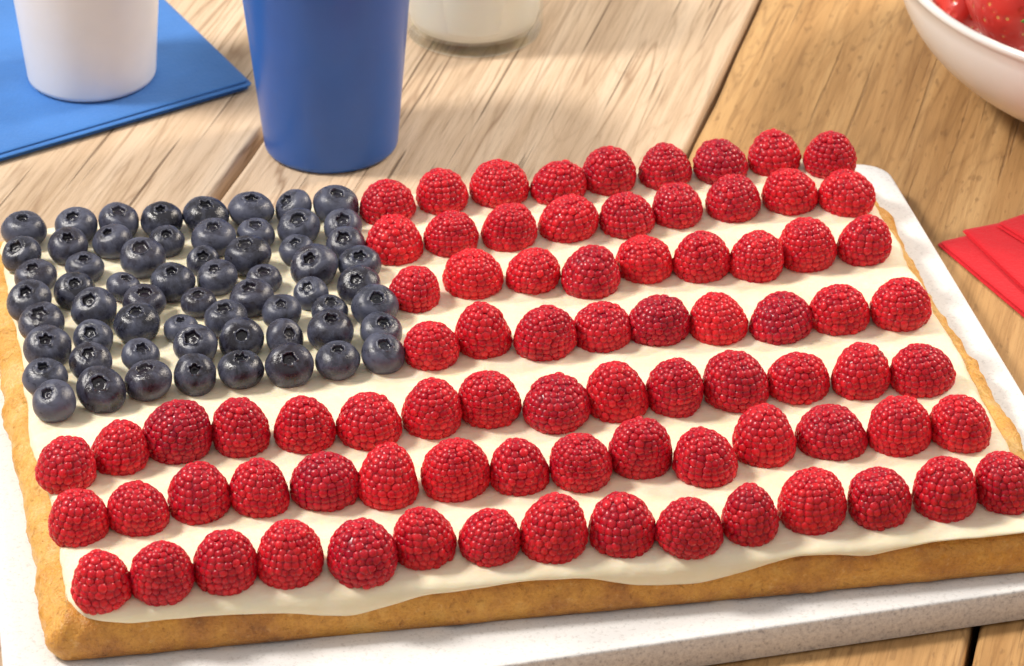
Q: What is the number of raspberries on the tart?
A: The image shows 81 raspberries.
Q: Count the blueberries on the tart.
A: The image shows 62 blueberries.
